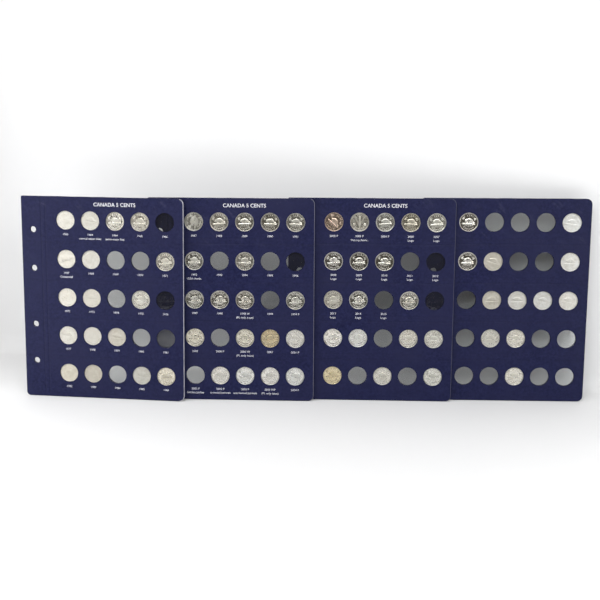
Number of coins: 66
